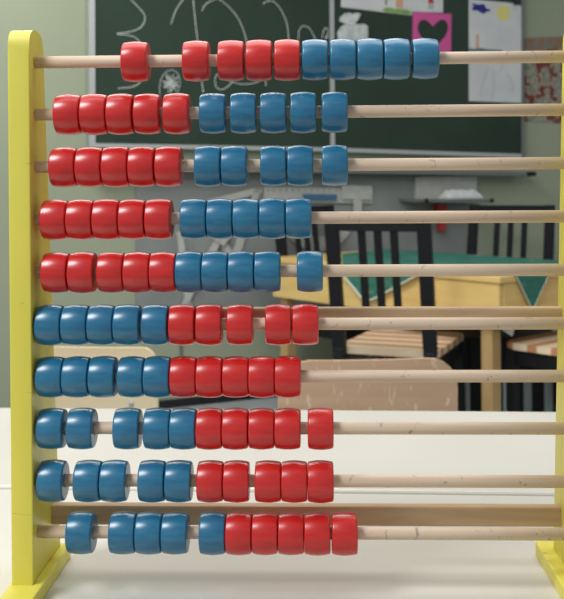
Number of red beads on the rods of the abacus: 50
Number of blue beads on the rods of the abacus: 50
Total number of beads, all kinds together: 100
